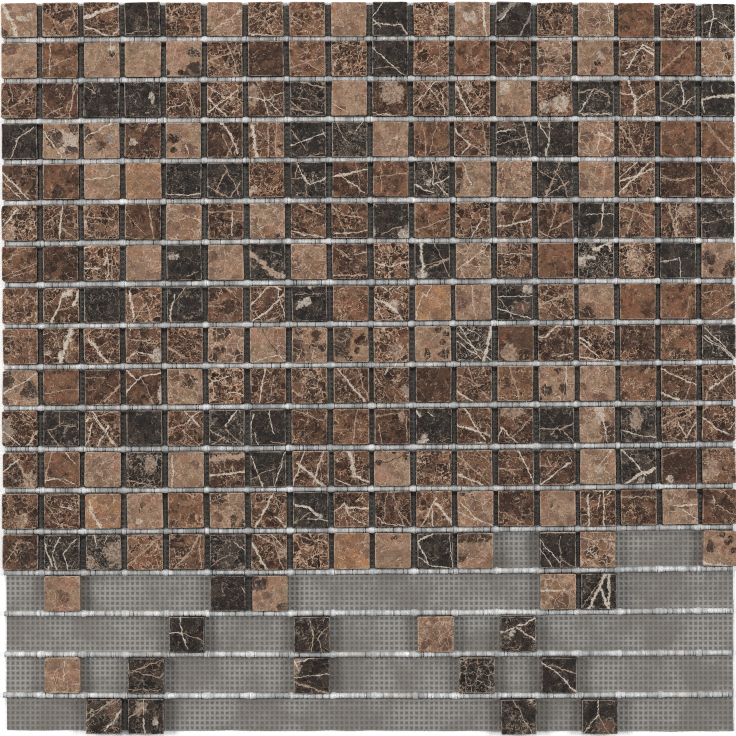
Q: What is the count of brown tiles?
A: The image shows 139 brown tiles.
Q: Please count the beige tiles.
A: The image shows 64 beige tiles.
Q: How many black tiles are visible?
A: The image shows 64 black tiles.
